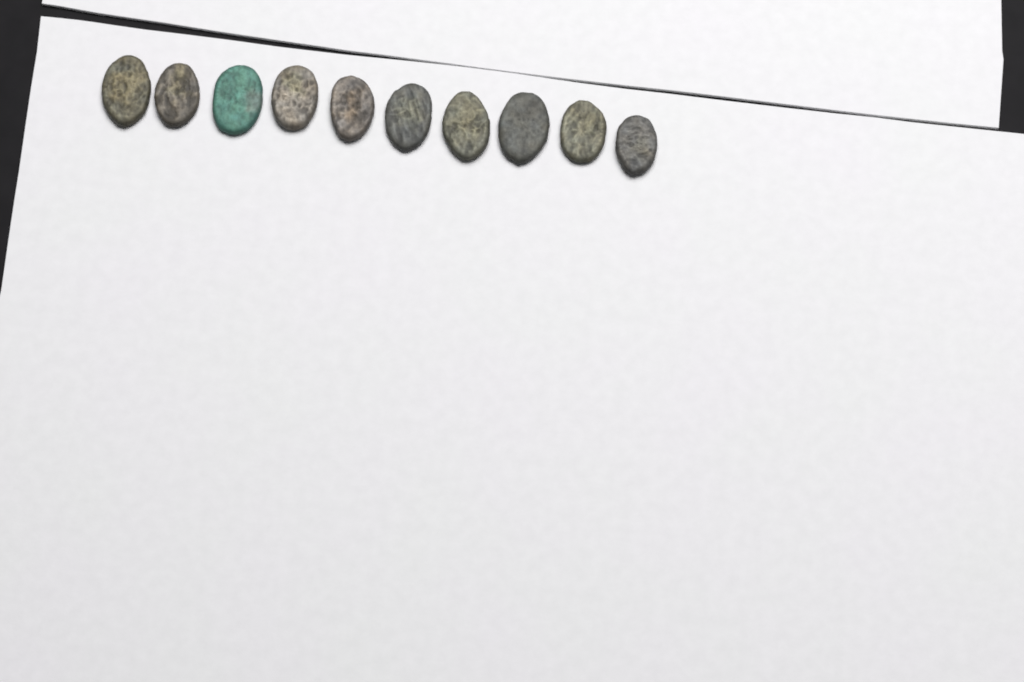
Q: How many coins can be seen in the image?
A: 10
